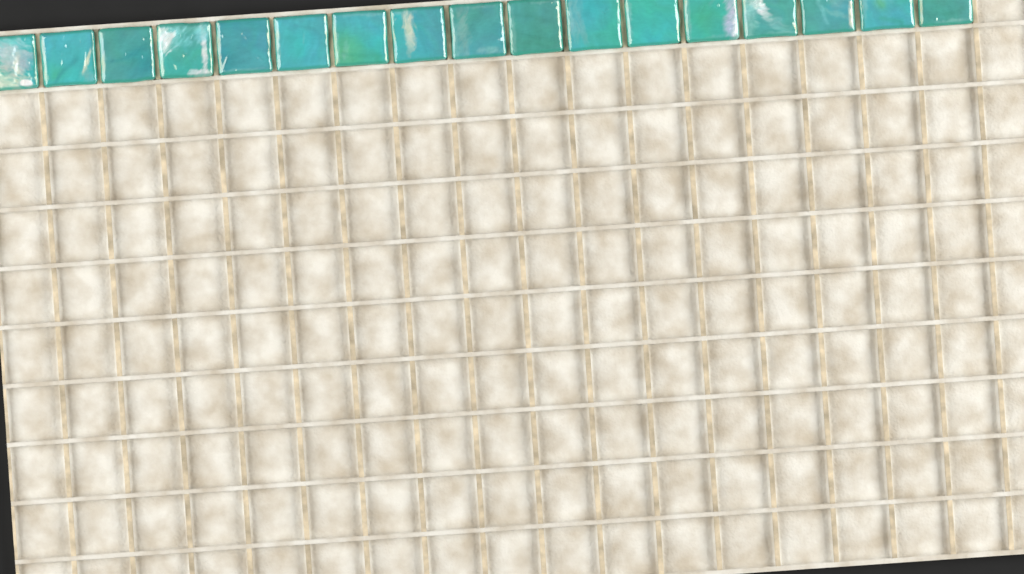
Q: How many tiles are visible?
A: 17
